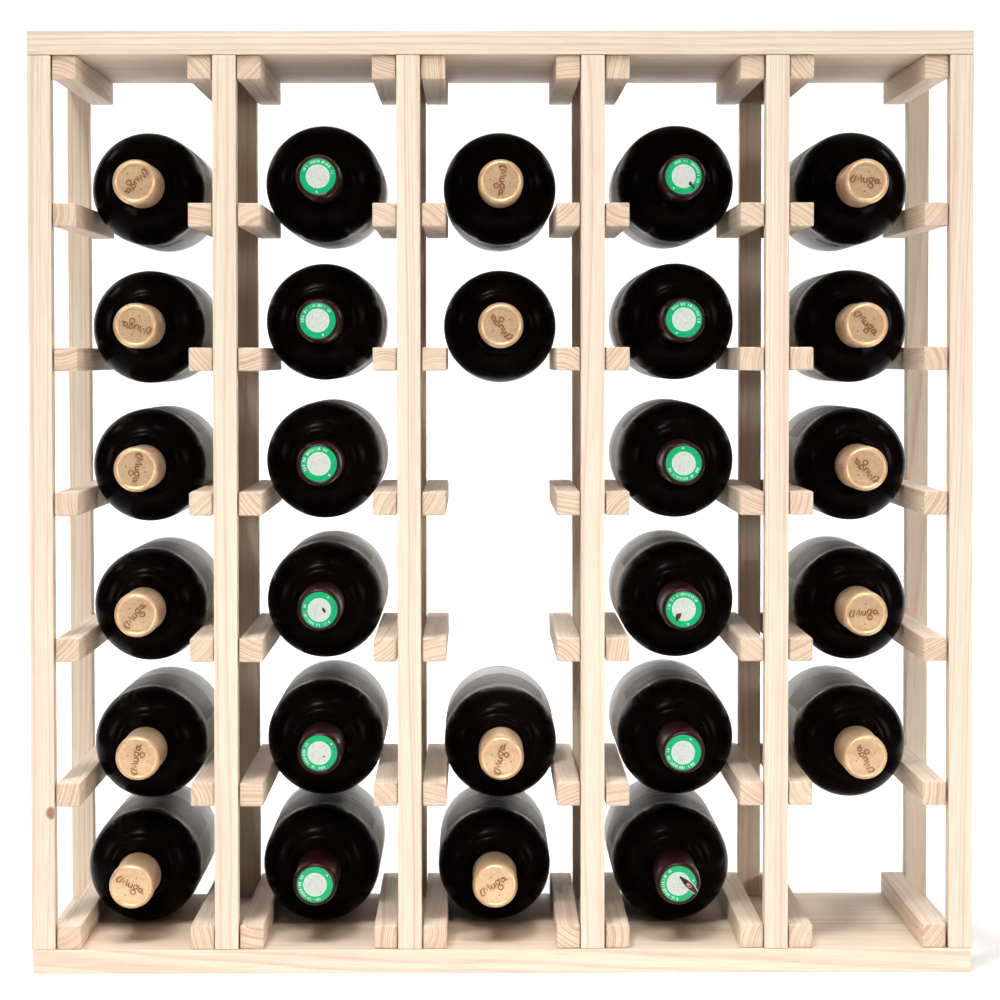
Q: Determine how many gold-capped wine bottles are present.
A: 15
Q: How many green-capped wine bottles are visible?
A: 12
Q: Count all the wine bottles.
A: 27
